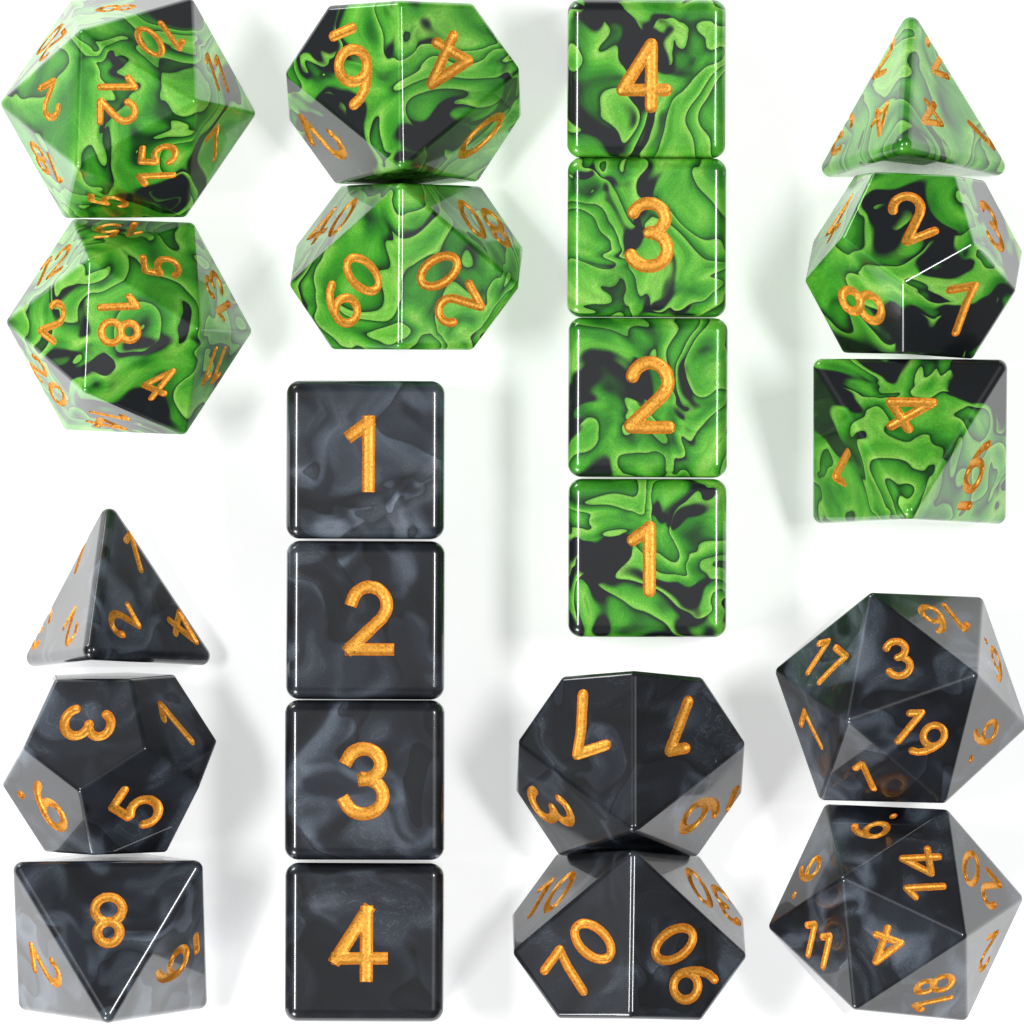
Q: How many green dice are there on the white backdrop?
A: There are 11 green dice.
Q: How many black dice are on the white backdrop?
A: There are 11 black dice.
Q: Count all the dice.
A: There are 22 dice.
